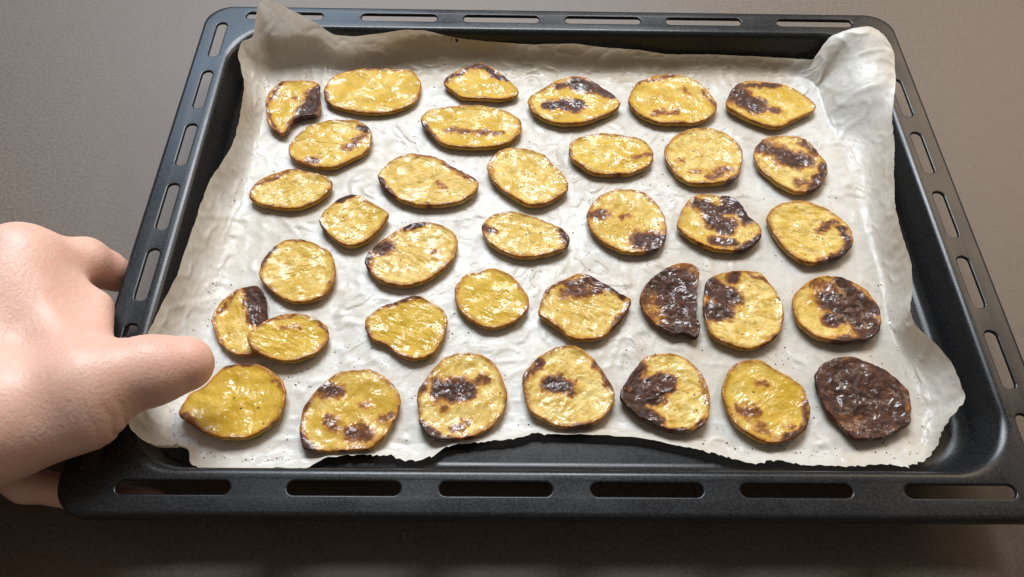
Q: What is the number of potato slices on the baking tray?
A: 36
